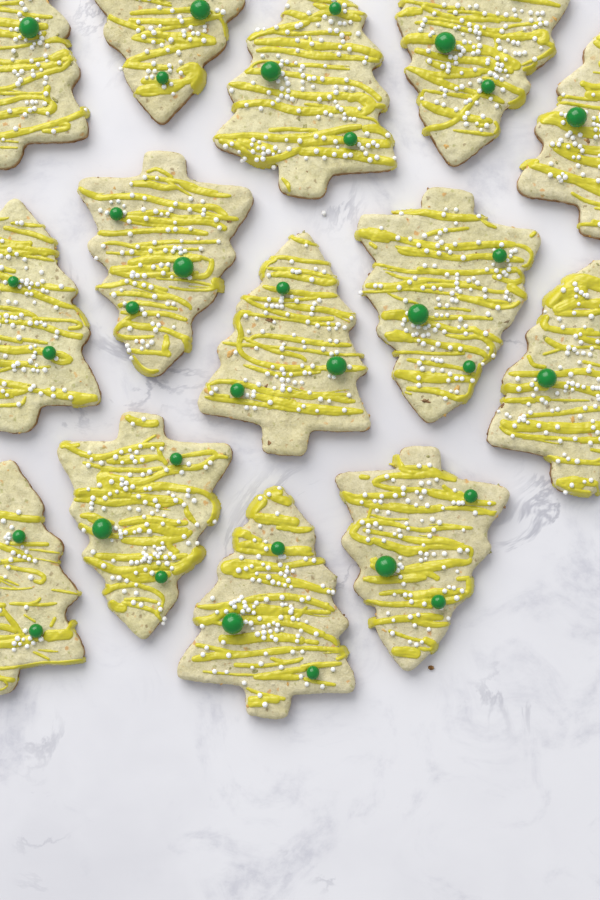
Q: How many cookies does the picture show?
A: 14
